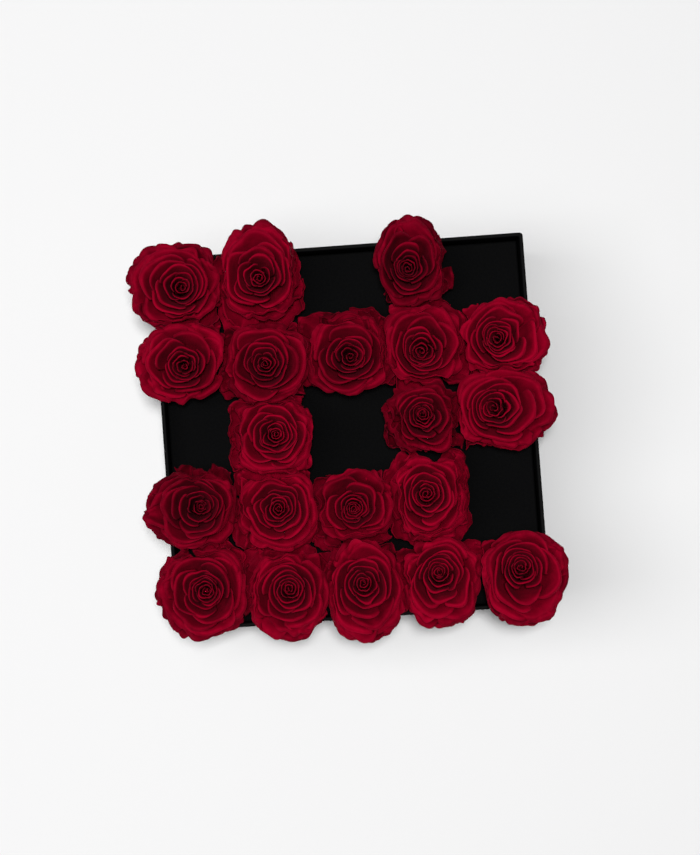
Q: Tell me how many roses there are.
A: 20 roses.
